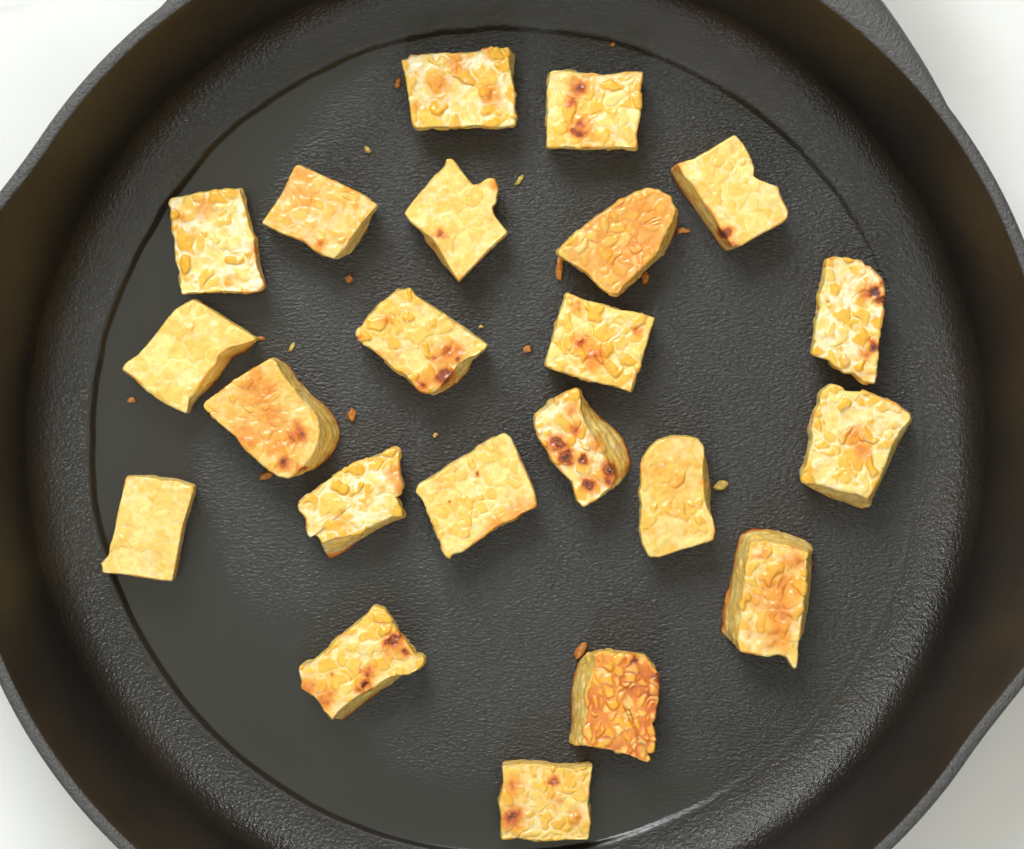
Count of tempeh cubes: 22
